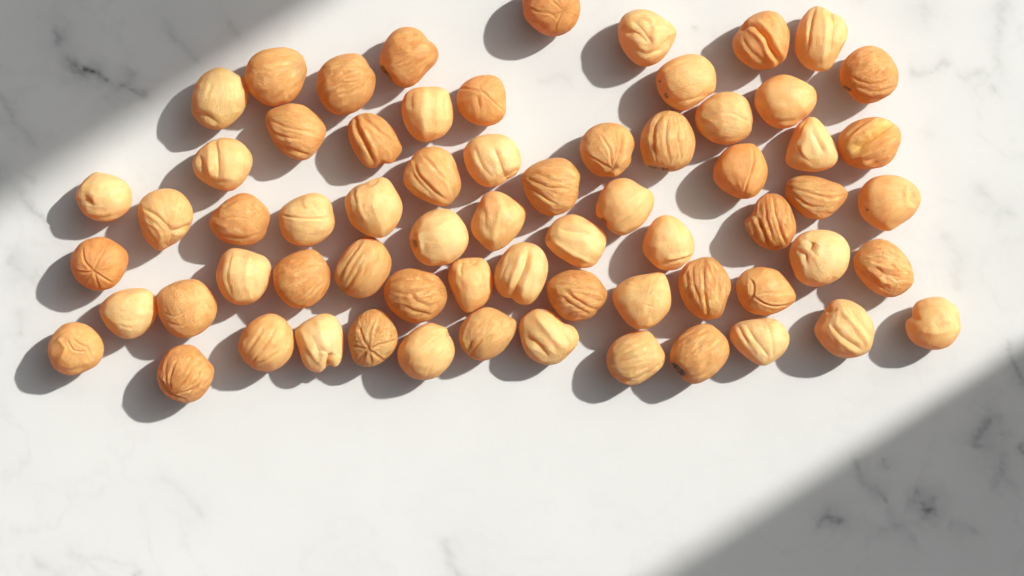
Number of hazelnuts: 66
